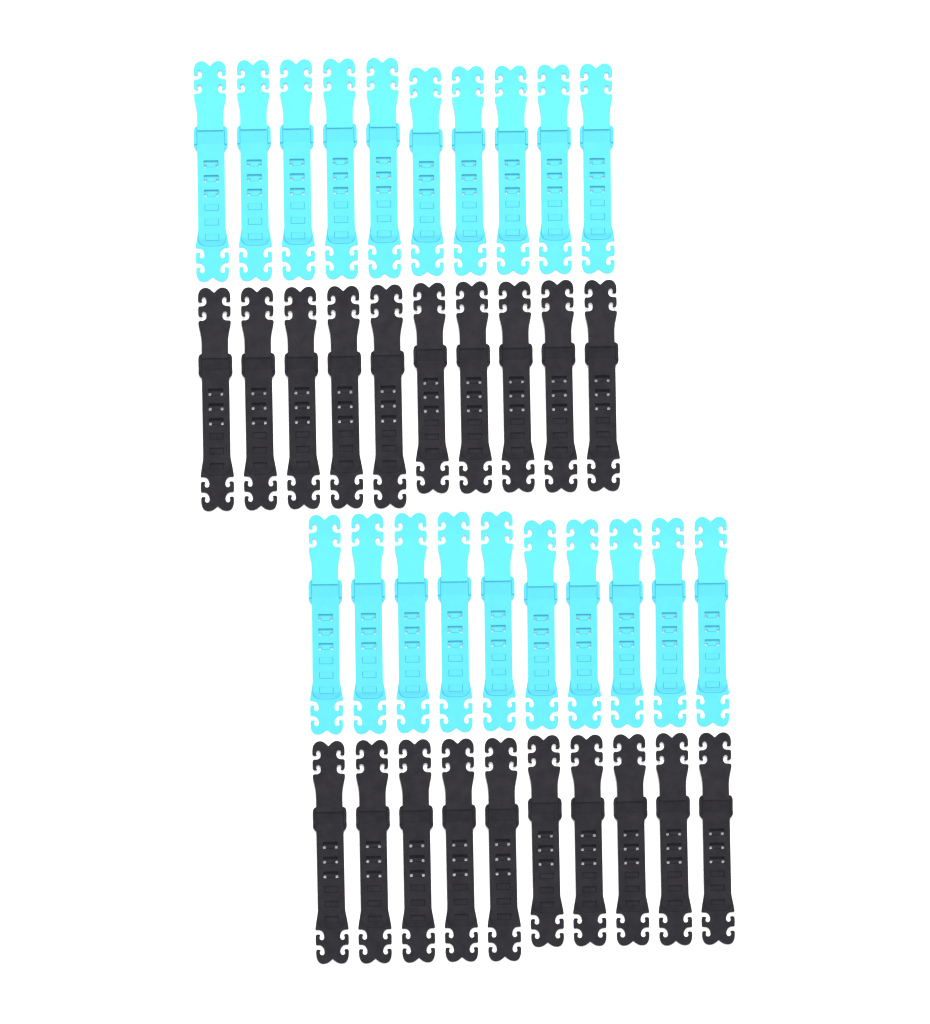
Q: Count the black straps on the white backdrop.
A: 20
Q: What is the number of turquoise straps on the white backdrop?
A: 20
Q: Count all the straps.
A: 40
